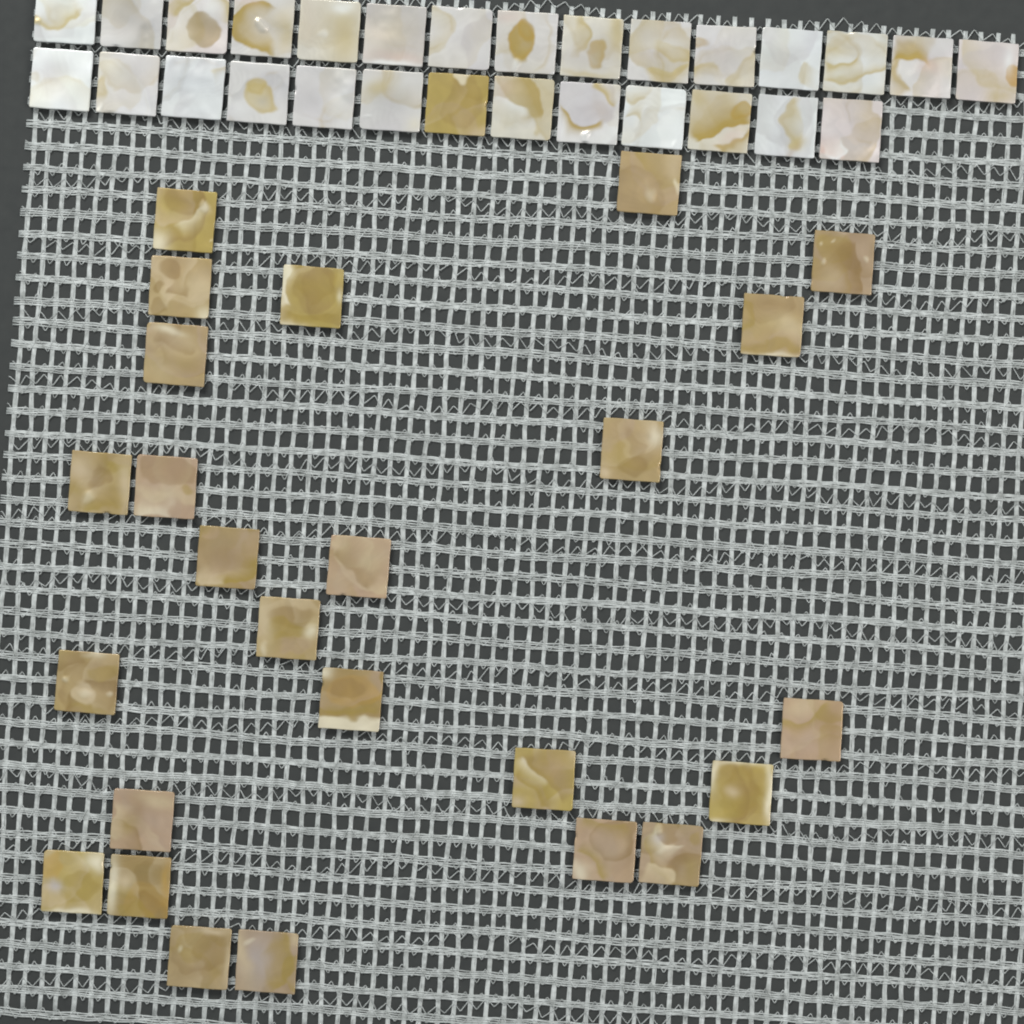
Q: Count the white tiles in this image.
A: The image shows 27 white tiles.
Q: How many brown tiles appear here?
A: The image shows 26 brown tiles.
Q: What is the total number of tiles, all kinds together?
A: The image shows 53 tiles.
